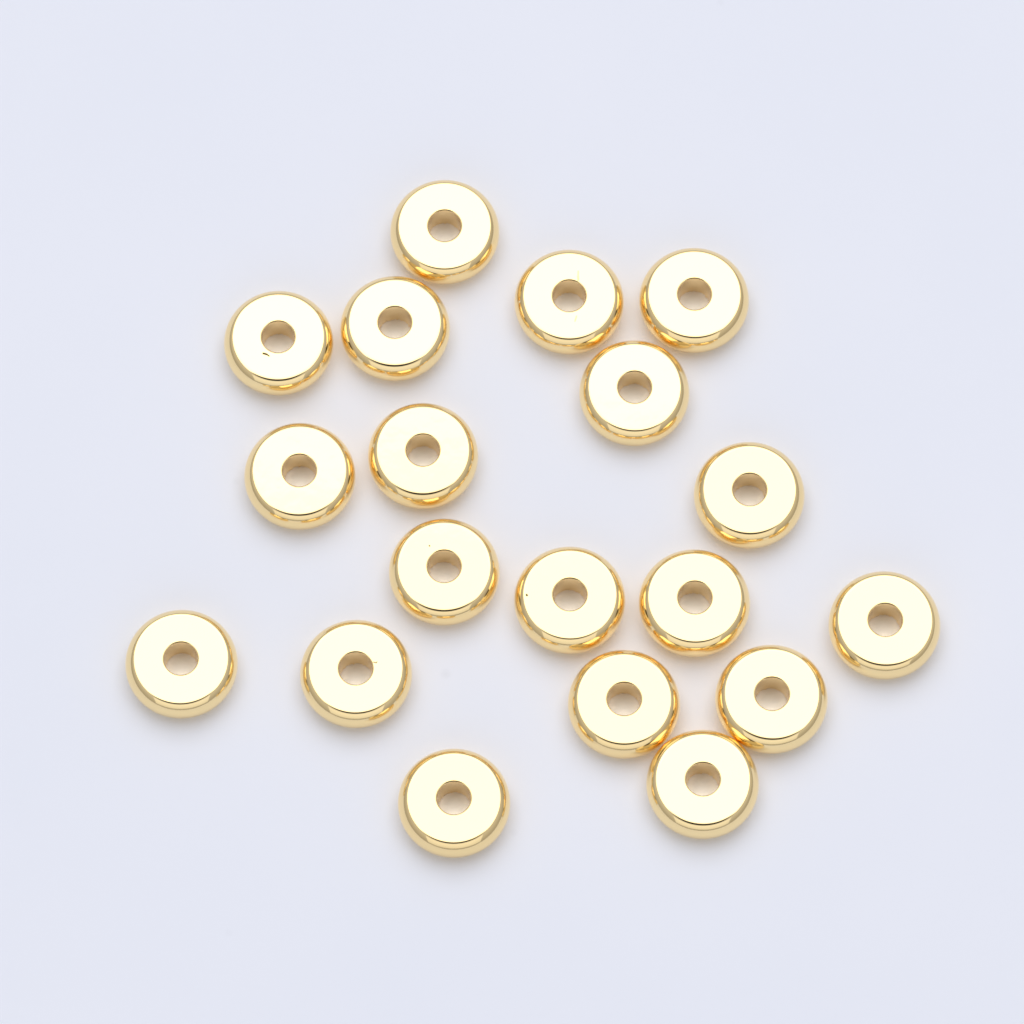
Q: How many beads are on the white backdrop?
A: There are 19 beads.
